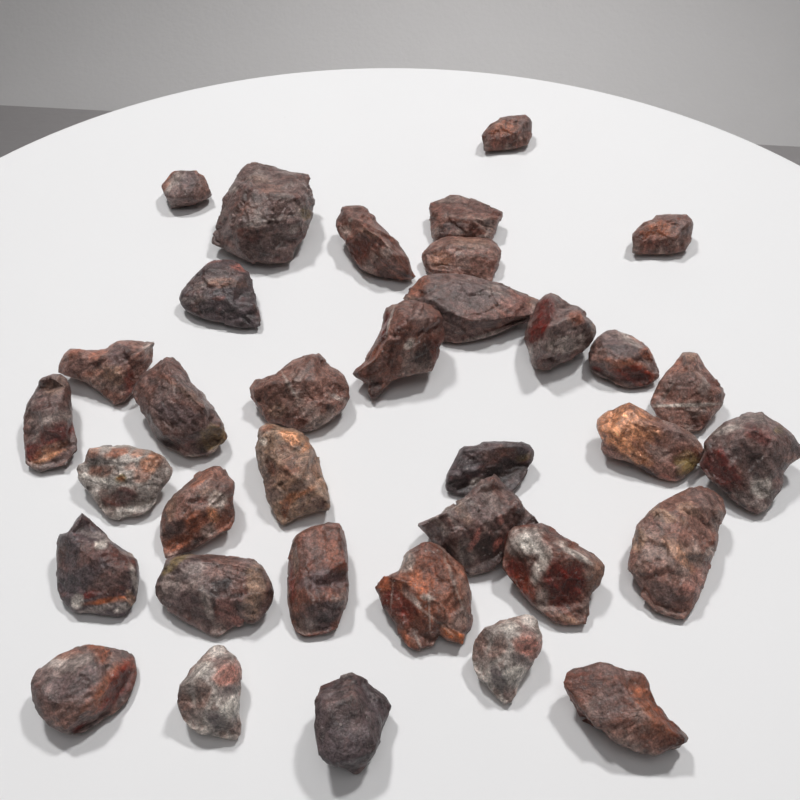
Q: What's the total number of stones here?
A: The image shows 35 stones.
